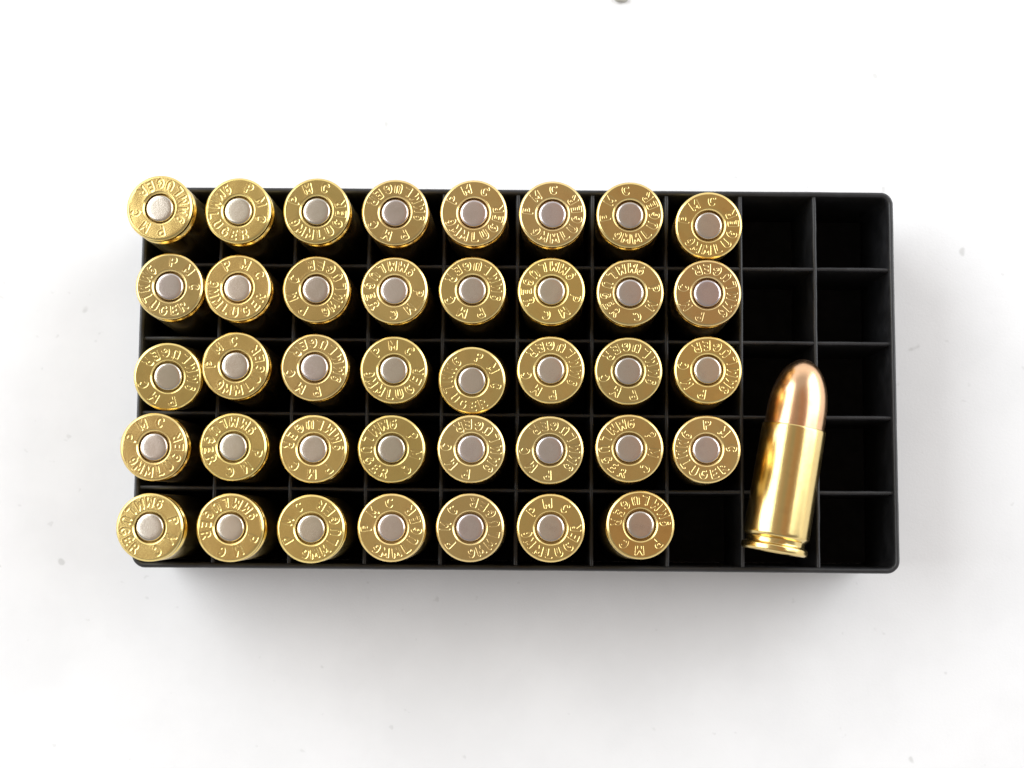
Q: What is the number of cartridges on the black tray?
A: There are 40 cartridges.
